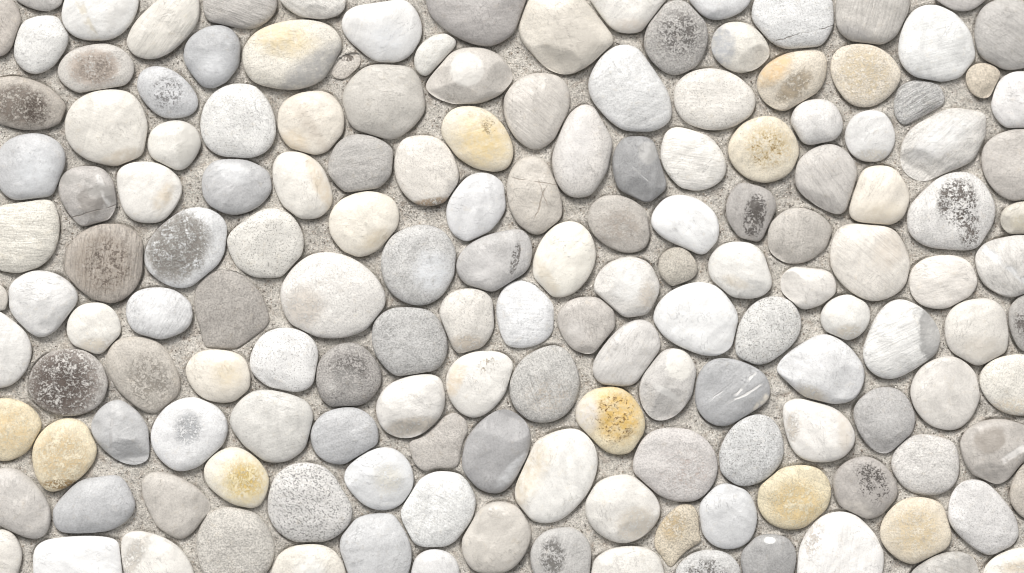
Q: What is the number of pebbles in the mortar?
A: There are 158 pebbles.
